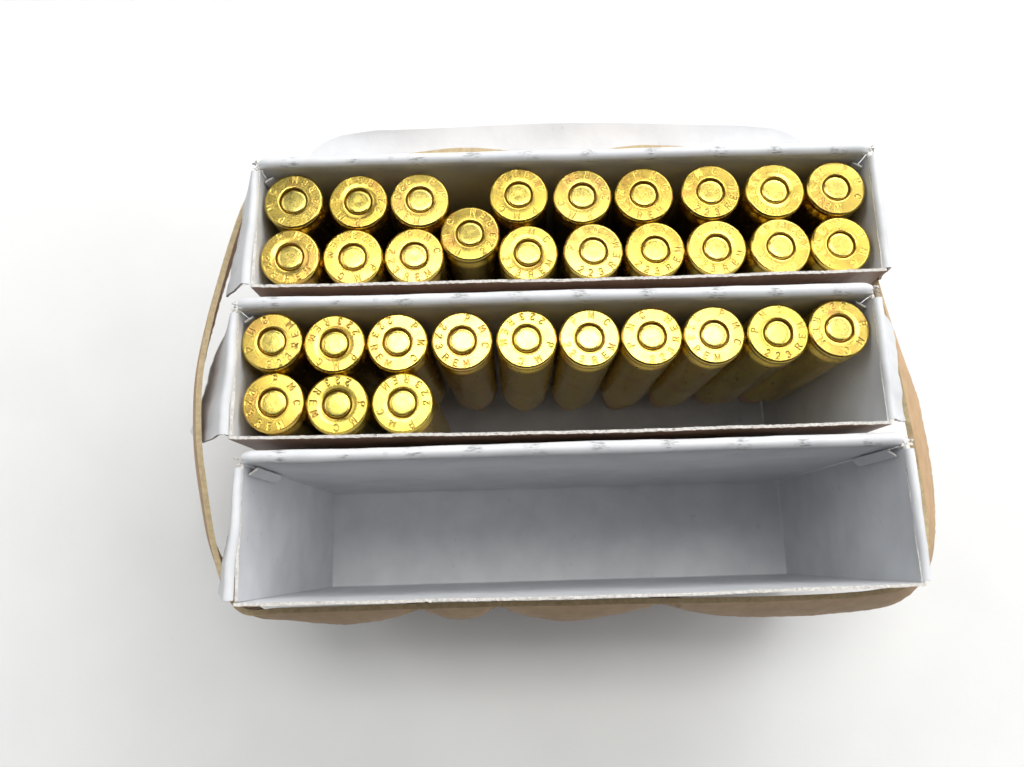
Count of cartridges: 32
